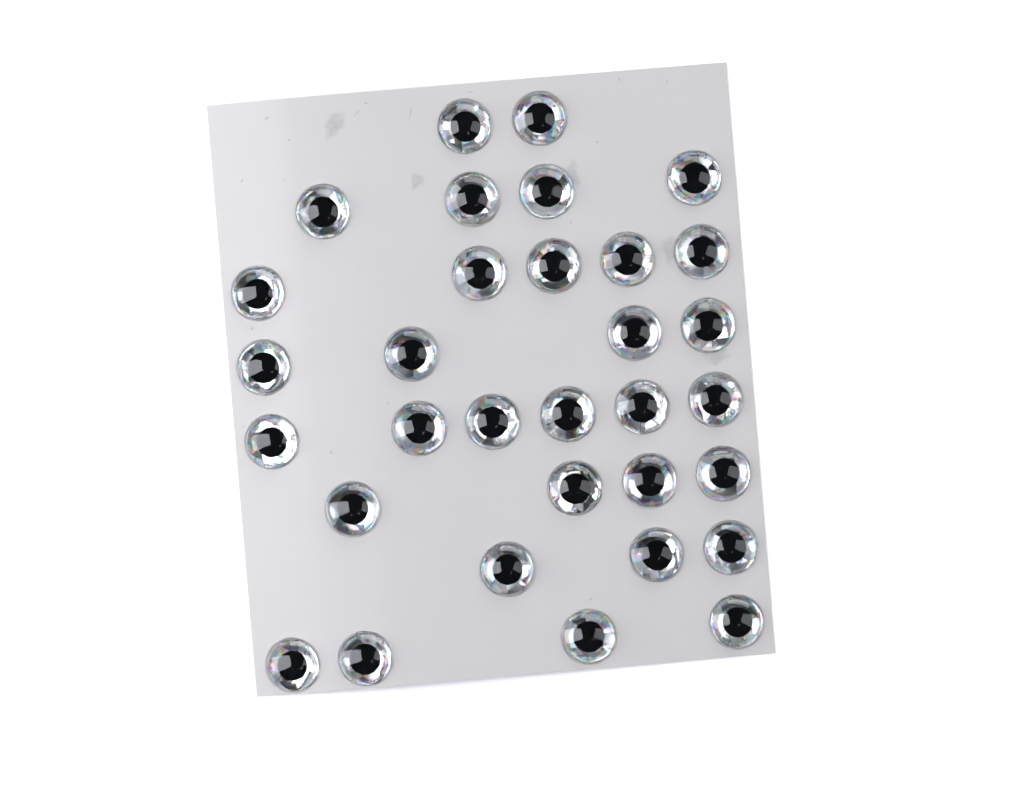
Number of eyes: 32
